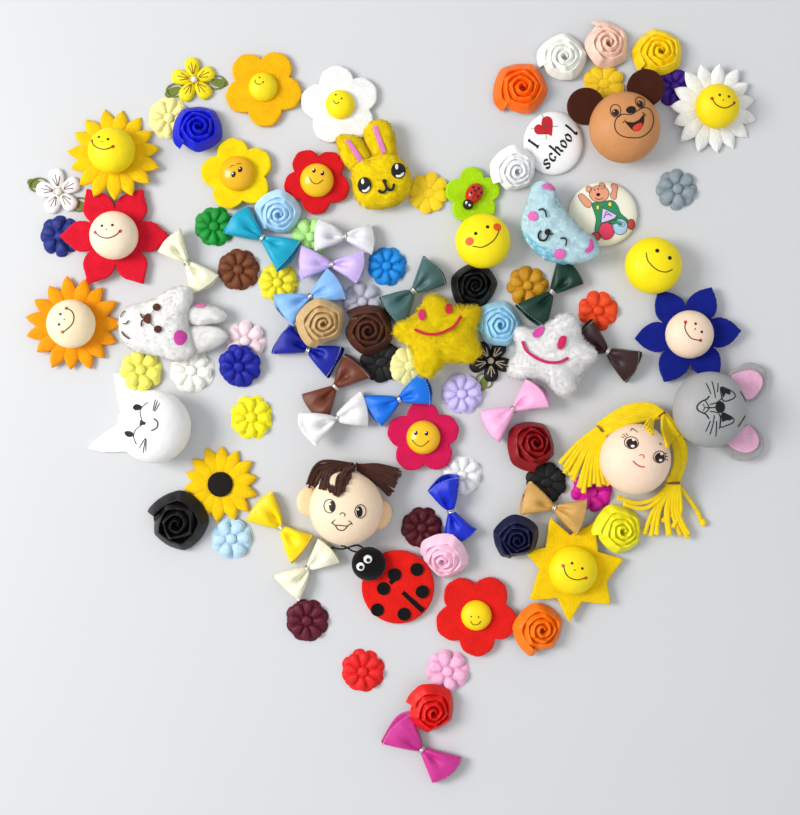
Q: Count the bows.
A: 18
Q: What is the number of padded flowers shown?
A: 33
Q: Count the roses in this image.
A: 18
